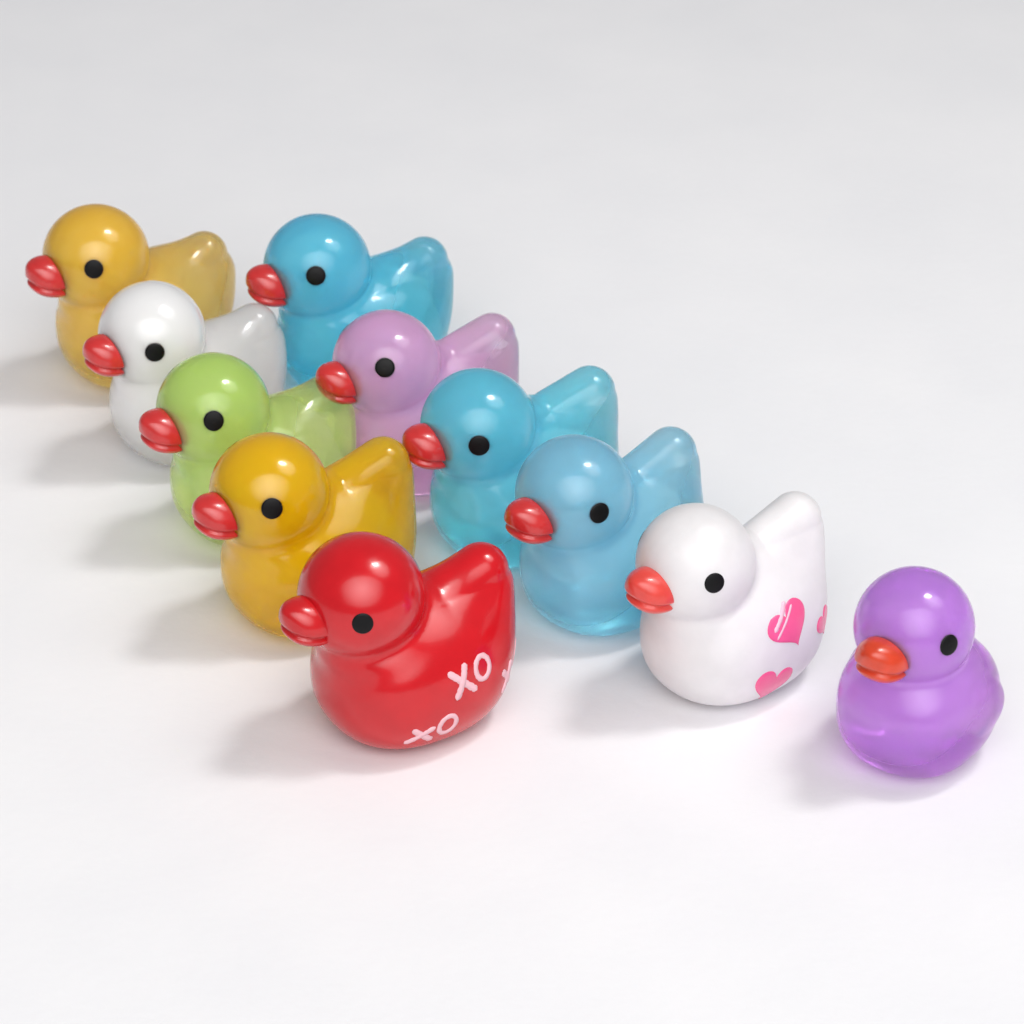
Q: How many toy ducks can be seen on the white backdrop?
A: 11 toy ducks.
